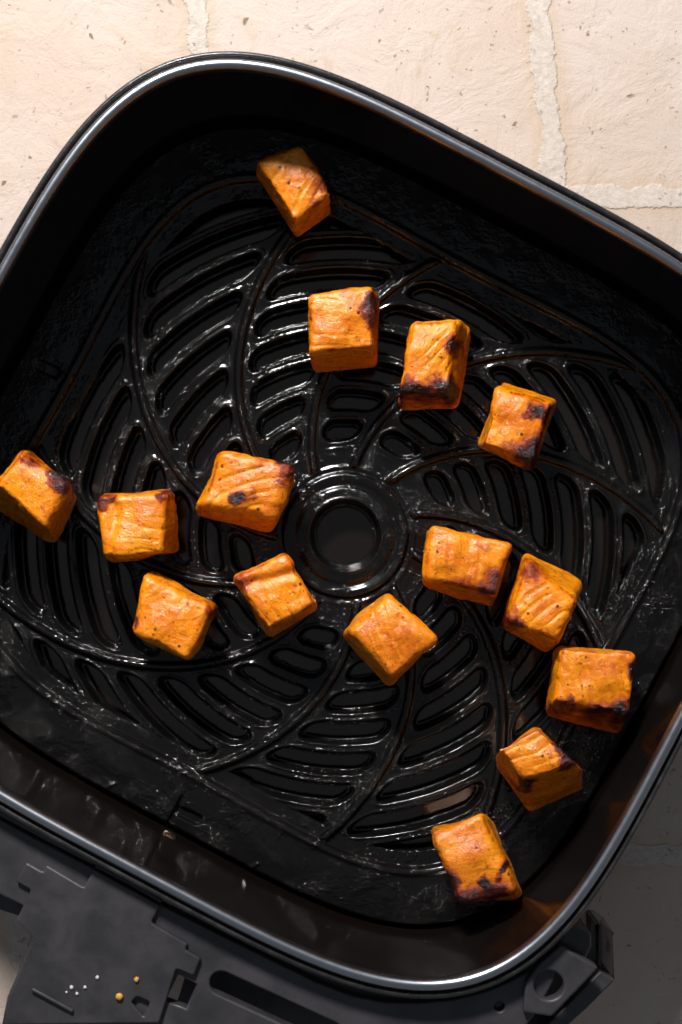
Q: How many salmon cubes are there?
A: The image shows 15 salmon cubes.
